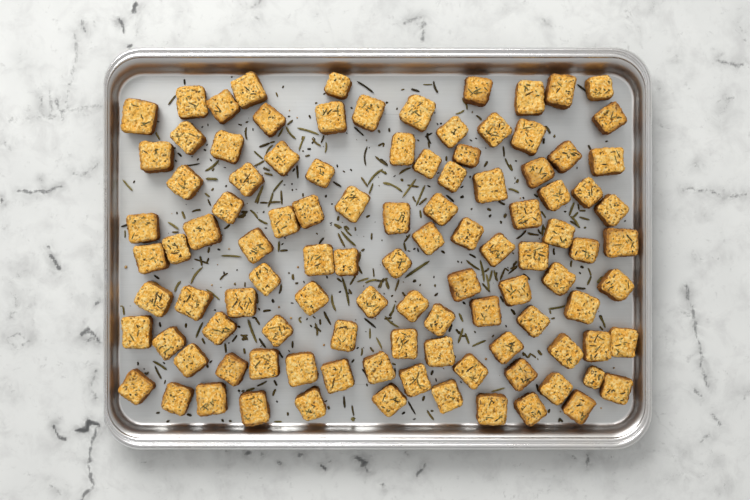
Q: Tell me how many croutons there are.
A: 105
